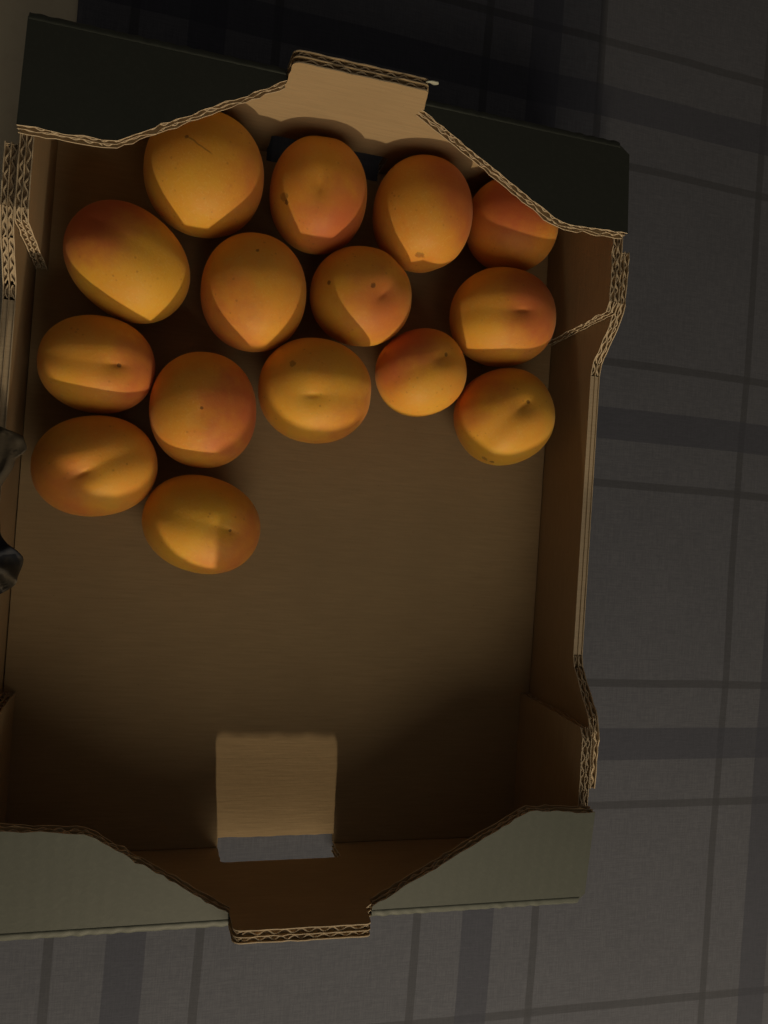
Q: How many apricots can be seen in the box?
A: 15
